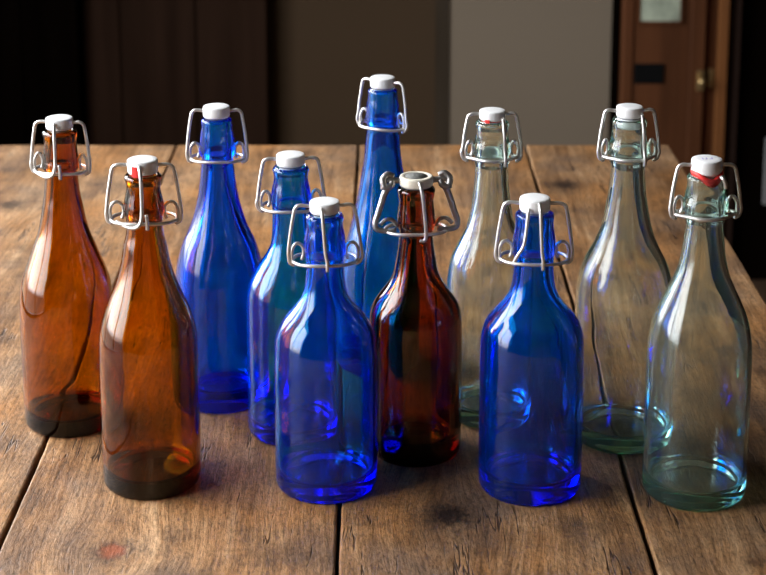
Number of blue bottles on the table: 5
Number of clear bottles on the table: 3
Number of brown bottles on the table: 3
